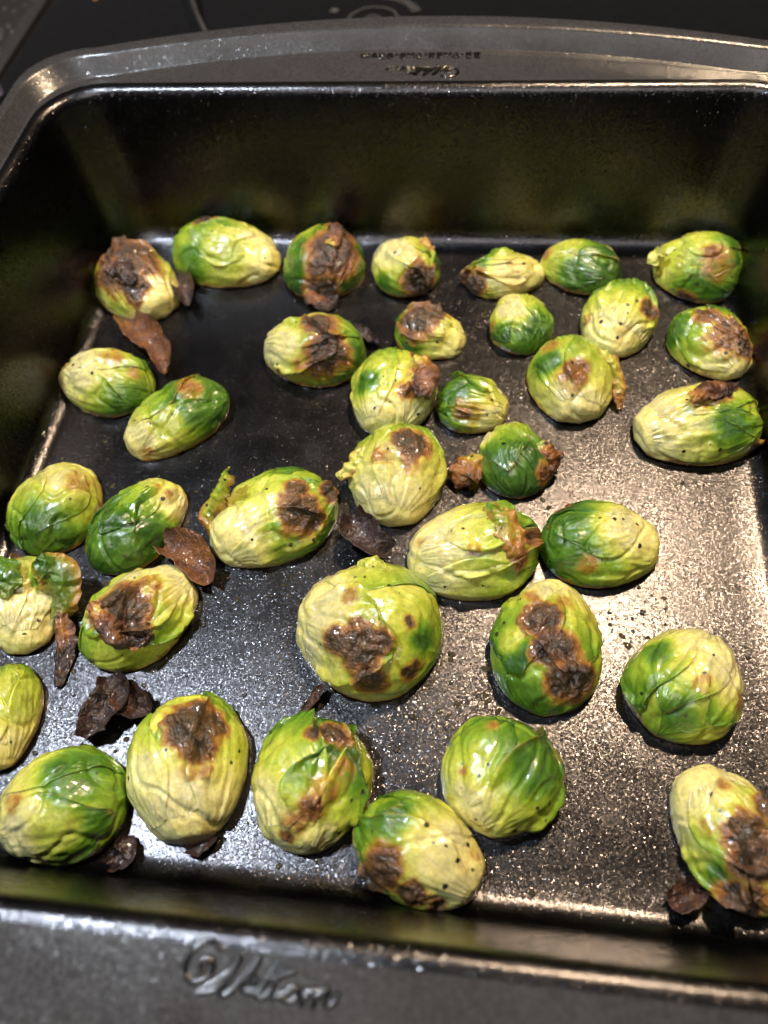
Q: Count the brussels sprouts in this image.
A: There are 37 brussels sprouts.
